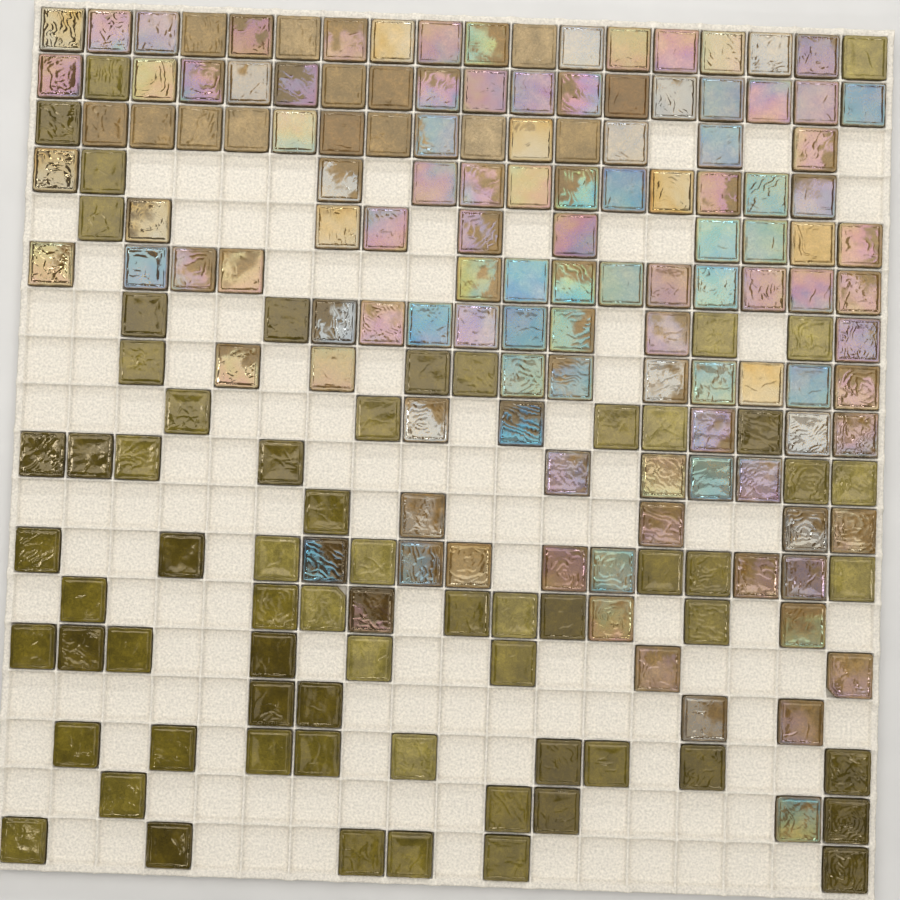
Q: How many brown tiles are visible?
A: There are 14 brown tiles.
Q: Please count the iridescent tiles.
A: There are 112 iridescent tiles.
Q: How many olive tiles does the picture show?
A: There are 65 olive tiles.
